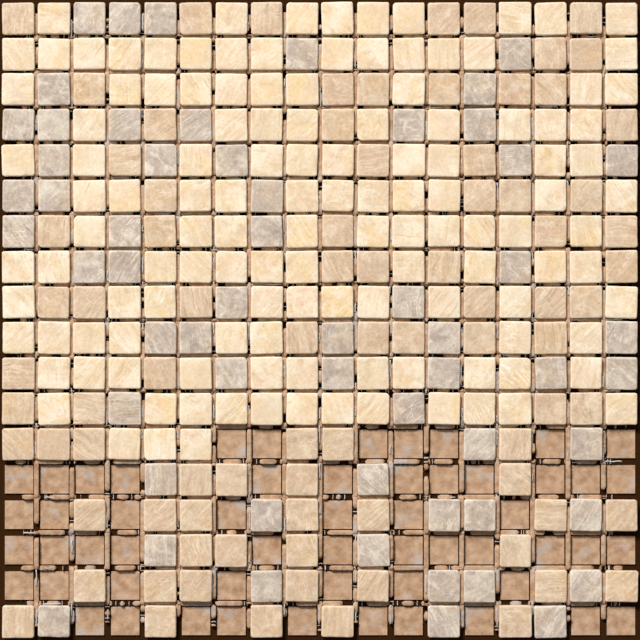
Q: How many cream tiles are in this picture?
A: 128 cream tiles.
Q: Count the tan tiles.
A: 83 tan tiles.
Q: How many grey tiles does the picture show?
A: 58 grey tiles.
